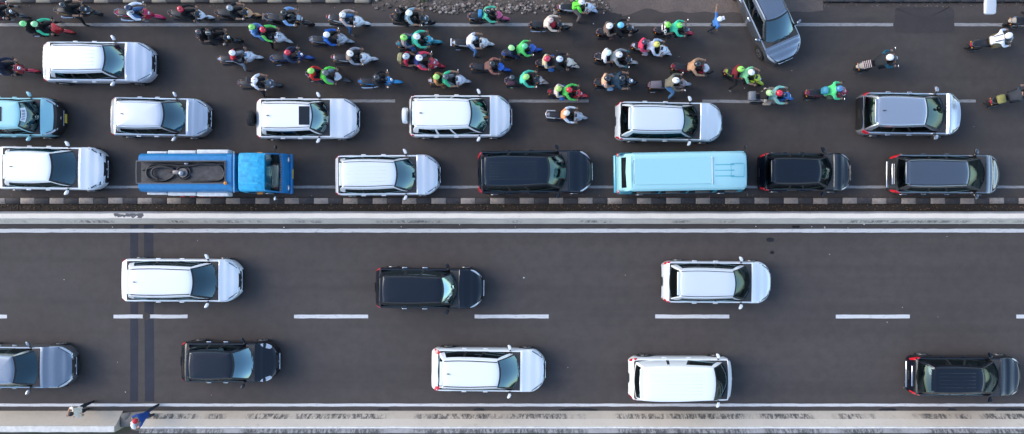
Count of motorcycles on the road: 46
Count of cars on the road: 21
